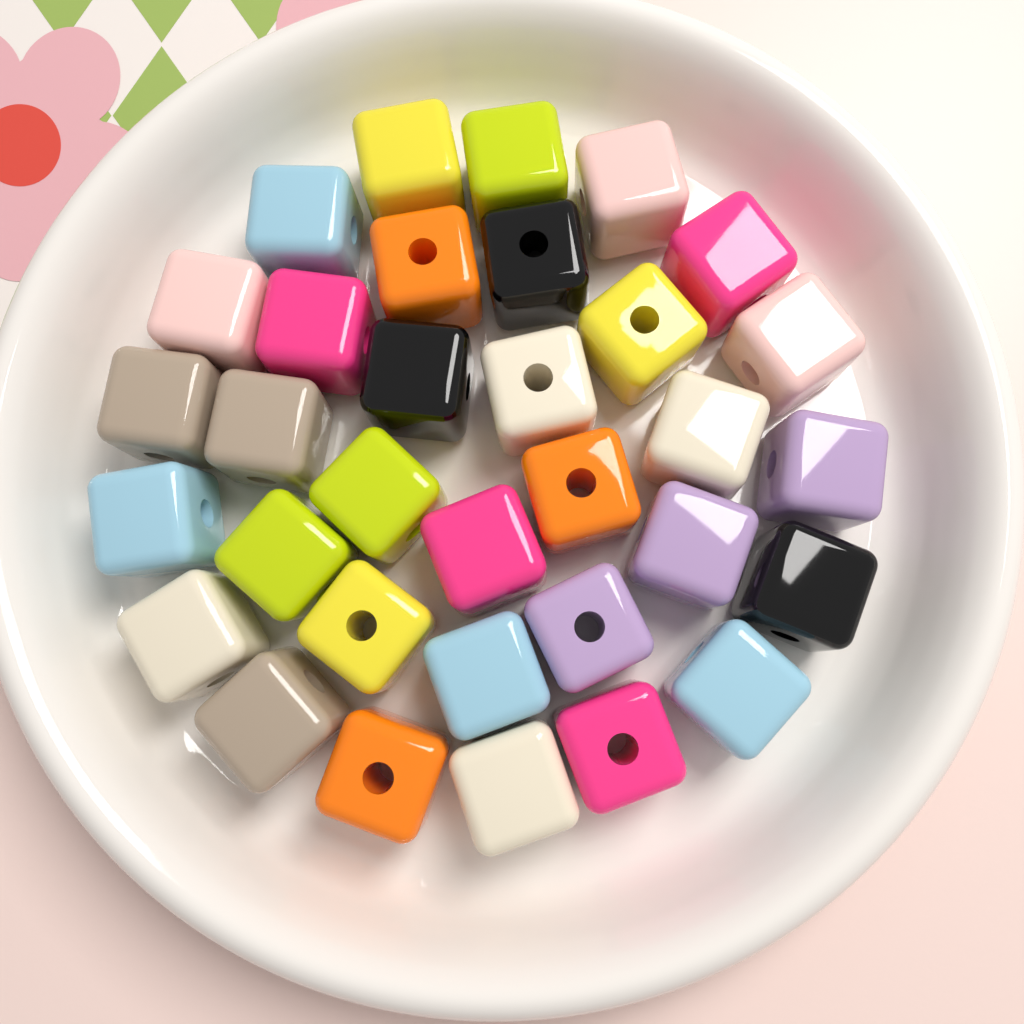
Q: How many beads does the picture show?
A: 33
